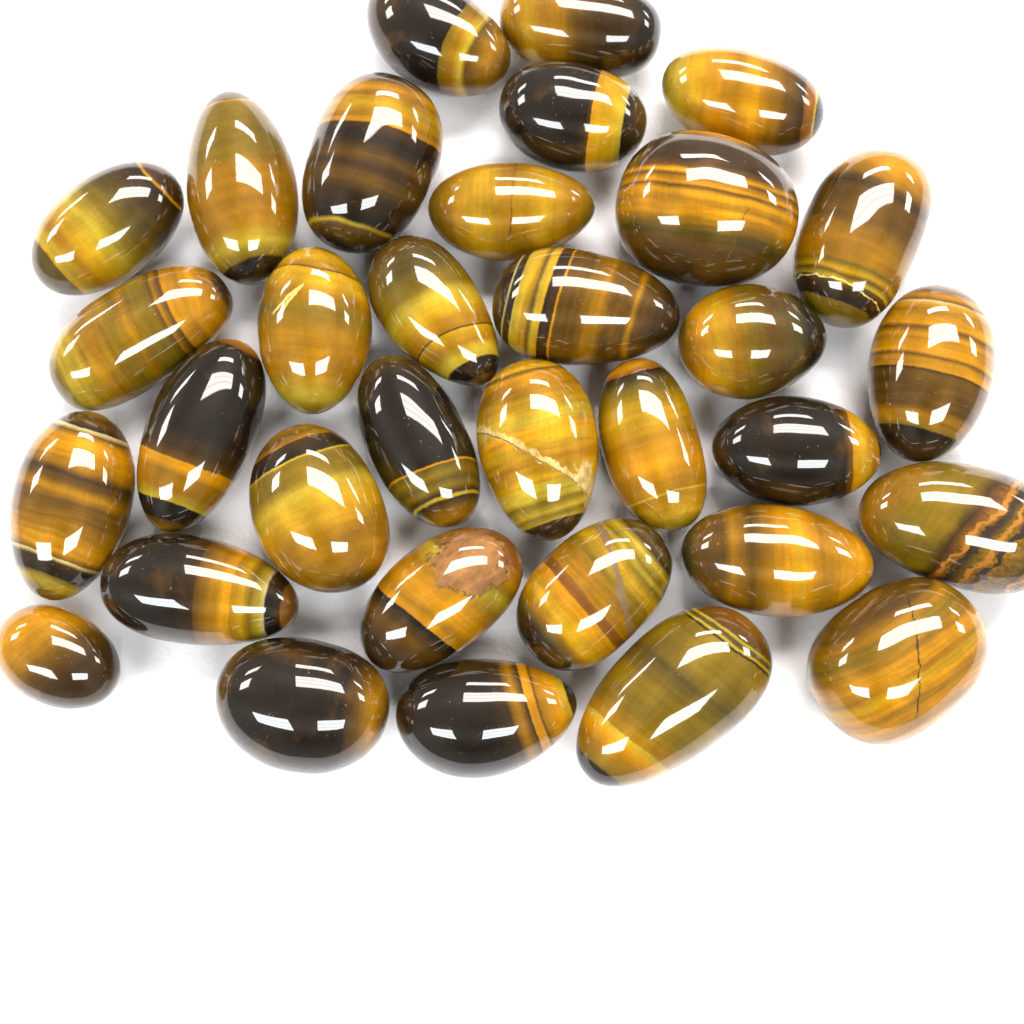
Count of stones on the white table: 33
